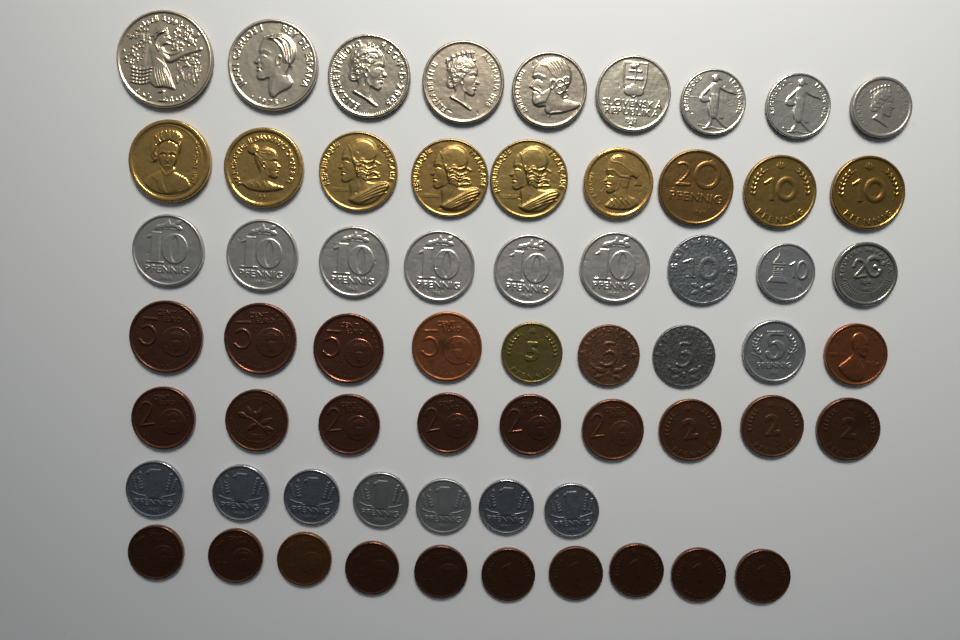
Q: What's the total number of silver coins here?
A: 27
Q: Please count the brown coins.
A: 25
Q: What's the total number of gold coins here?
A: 10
